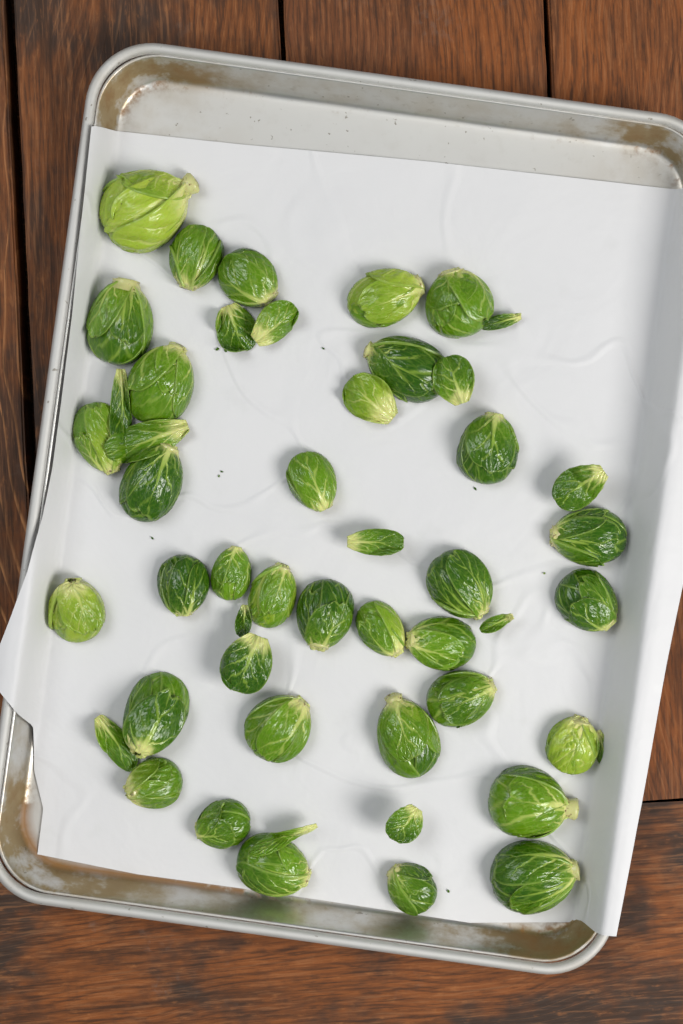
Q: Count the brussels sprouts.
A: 33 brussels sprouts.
